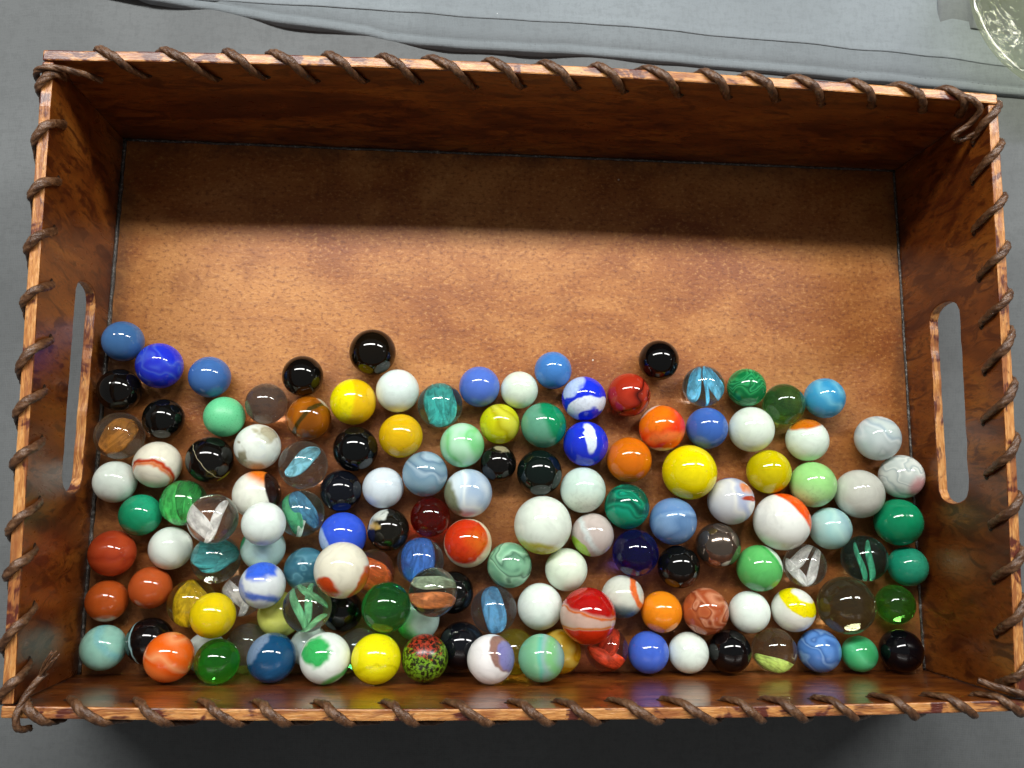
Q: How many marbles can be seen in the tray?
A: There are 136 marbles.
